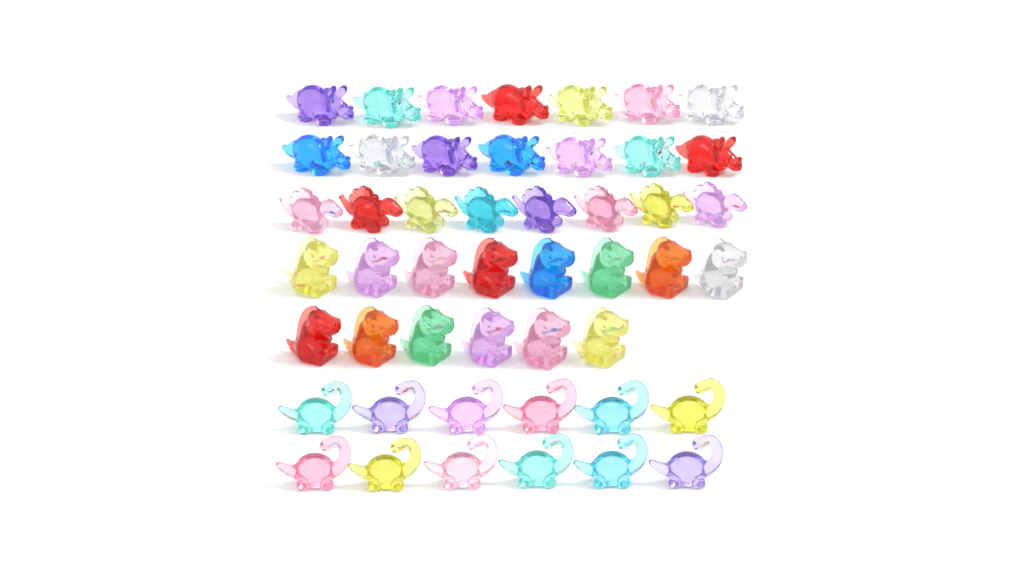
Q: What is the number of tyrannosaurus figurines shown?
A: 14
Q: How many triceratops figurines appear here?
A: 14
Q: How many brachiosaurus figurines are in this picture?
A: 12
